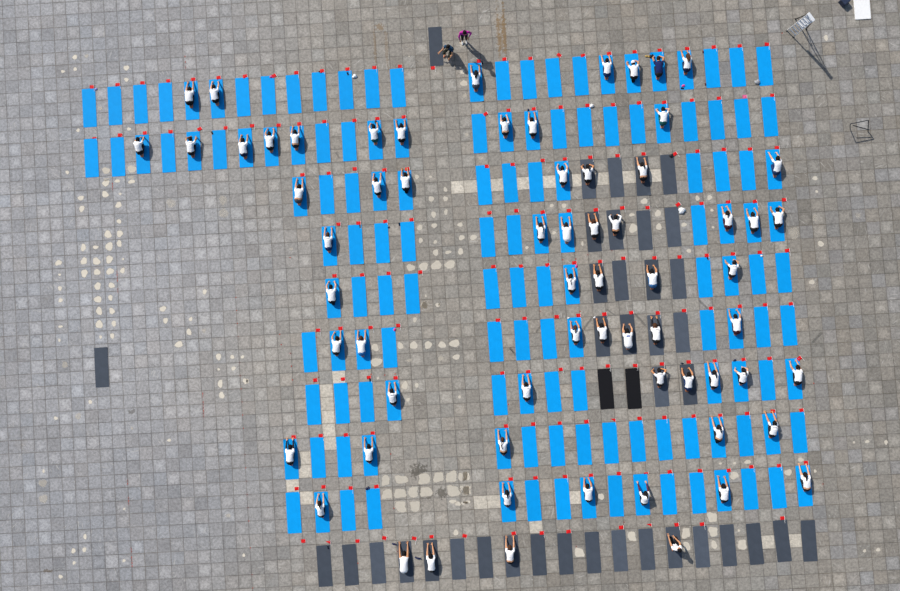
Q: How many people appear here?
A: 68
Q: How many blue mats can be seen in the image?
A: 143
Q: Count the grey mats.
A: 39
